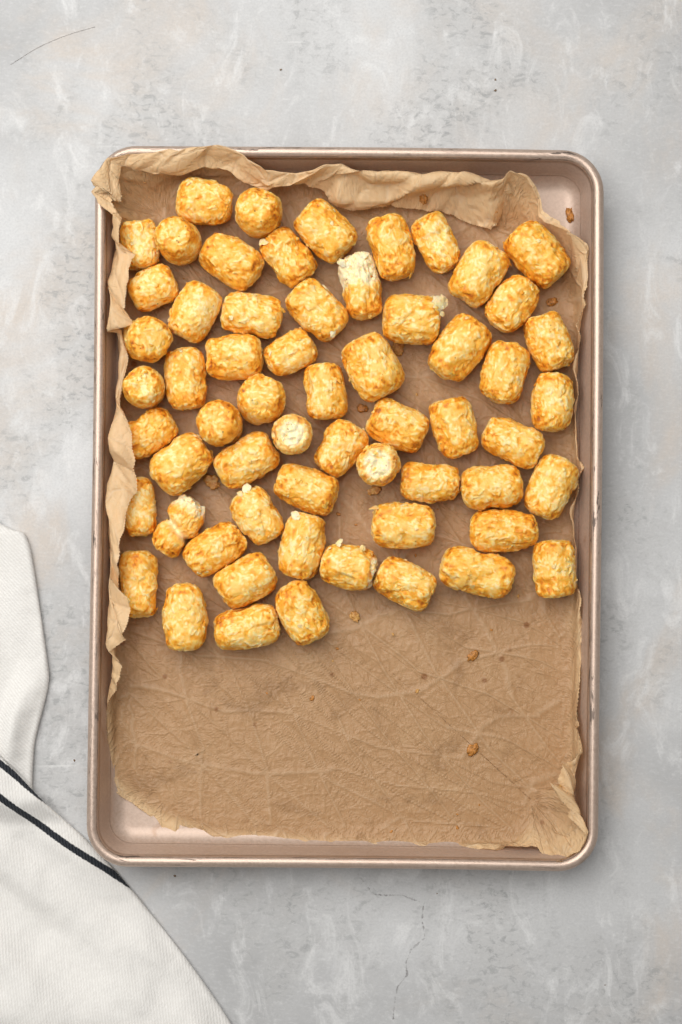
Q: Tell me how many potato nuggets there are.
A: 60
